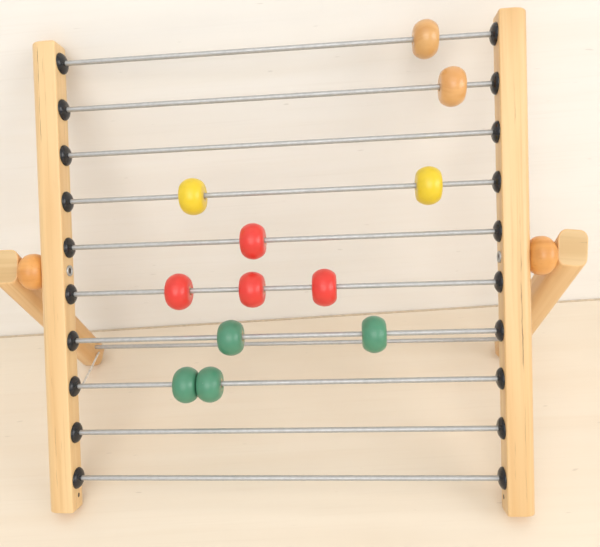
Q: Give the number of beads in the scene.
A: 12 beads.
